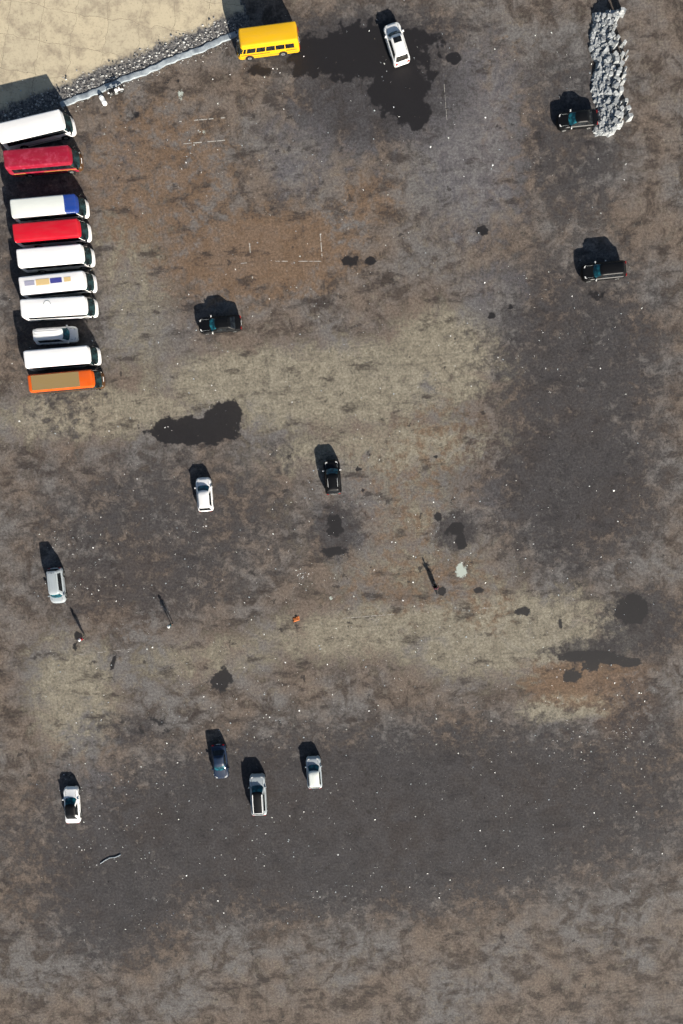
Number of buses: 10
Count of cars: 12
